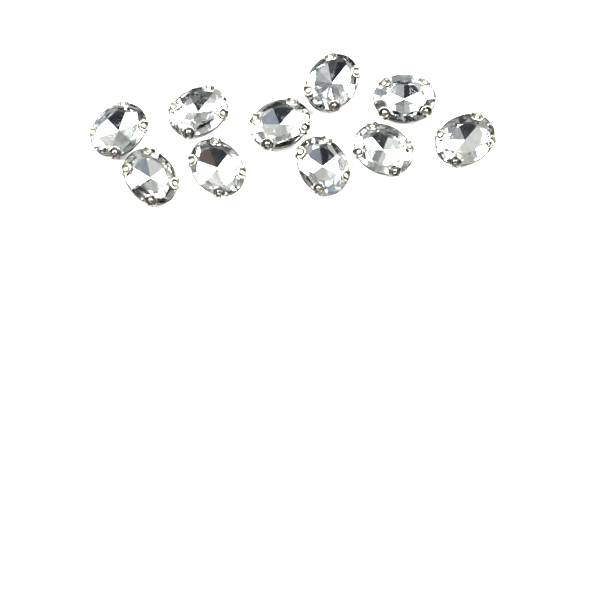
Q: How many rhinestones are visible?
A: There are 10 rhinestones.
